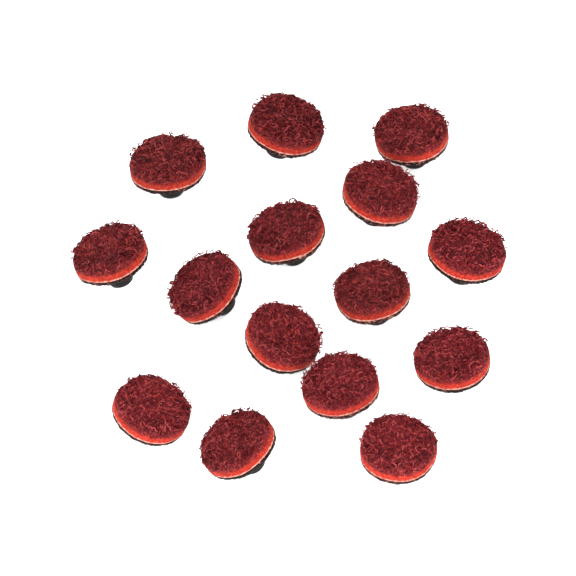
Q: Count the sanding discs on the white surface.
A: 15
